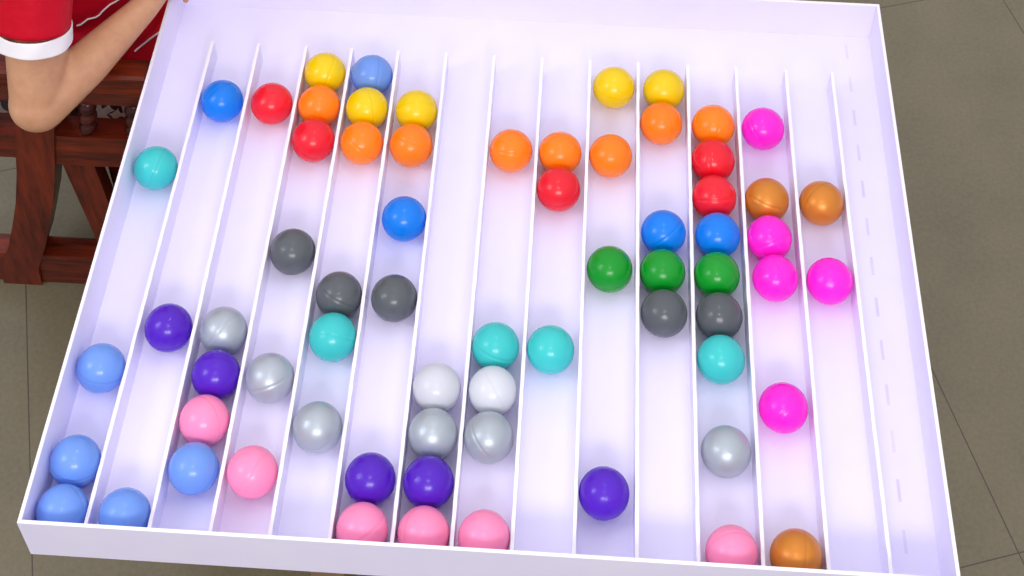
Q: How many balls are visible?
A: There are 68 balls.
